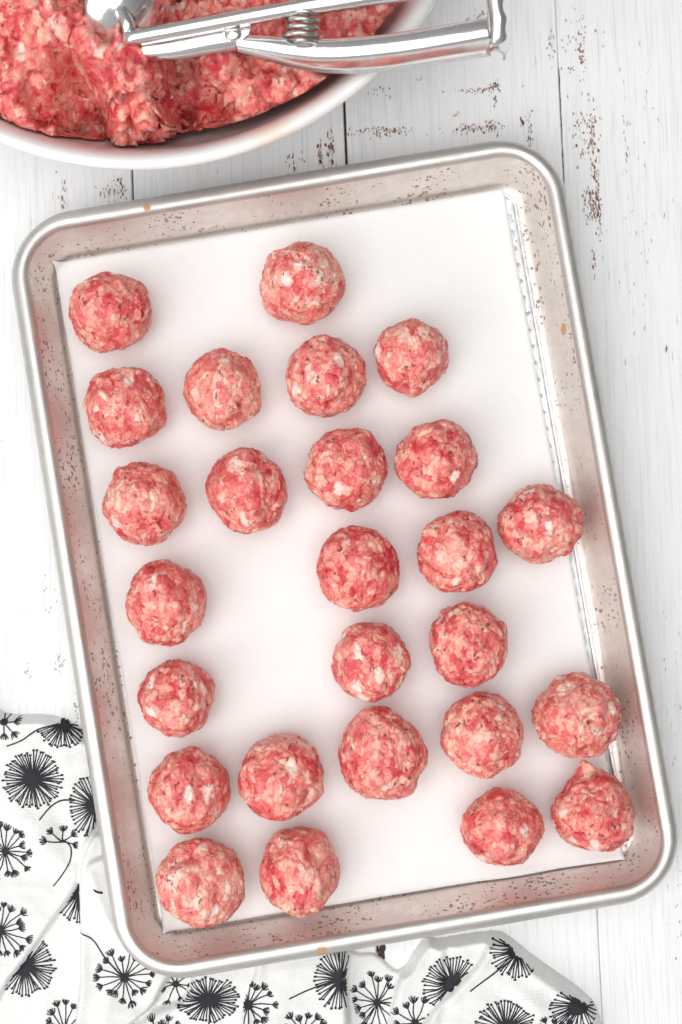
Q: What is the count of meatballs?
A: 26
